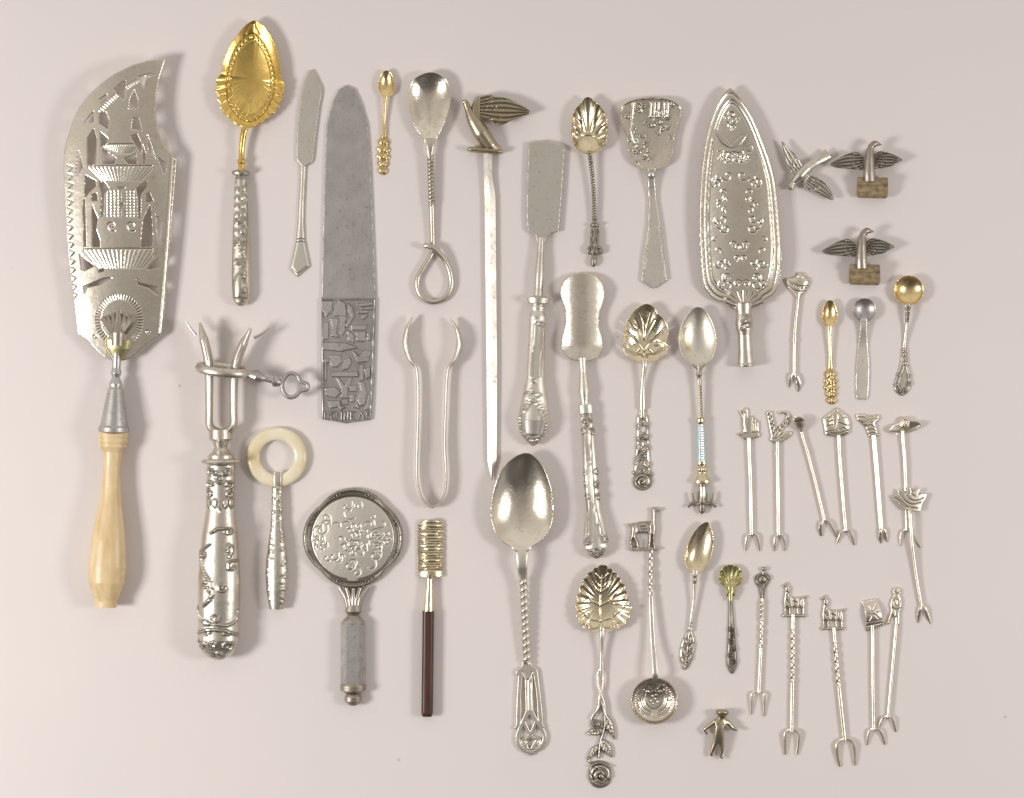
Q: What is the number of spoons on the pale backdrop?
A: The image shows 14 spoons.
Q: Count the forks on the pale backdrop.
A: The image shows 13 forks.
